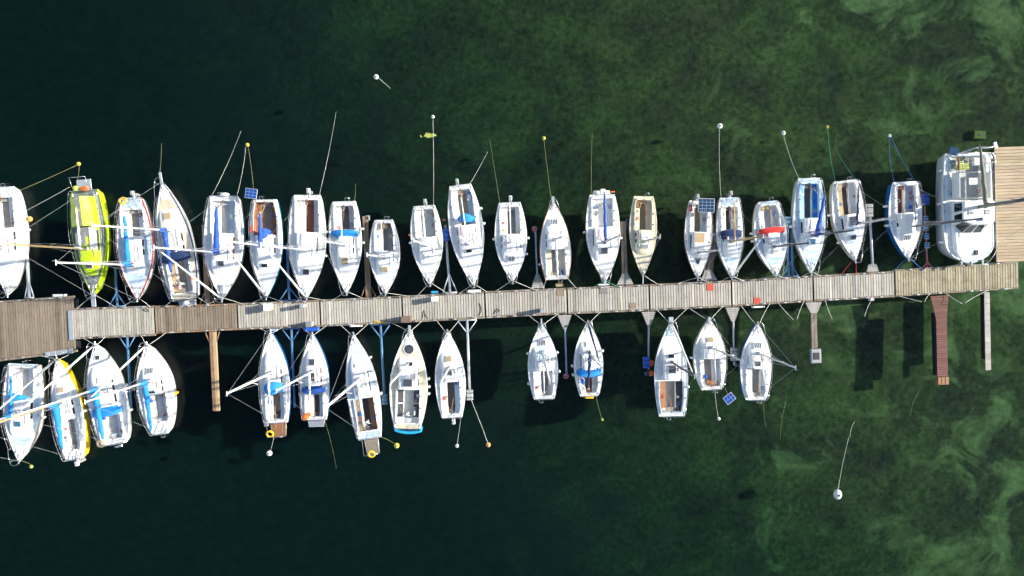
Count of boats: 36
